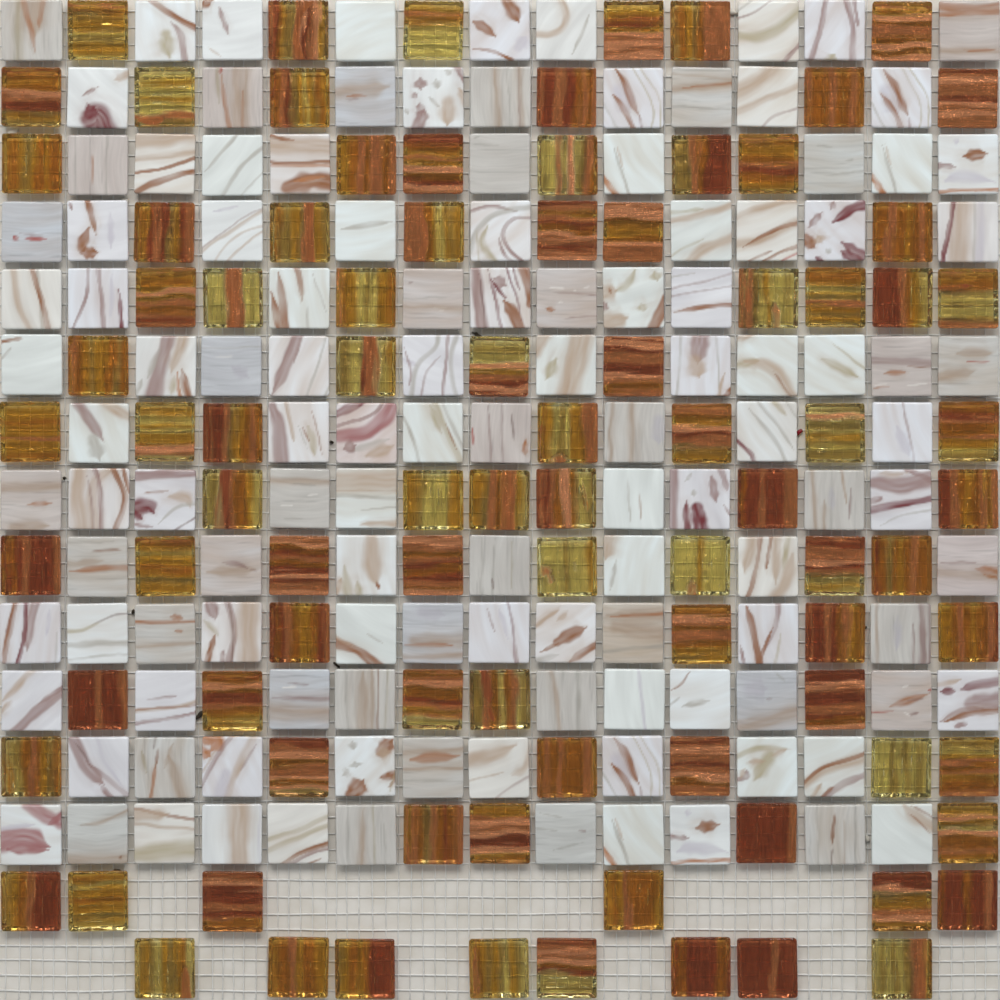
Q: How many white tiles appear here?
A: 120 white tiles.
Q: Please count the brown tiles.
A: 89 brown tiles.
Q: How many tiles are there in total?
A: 209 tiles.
